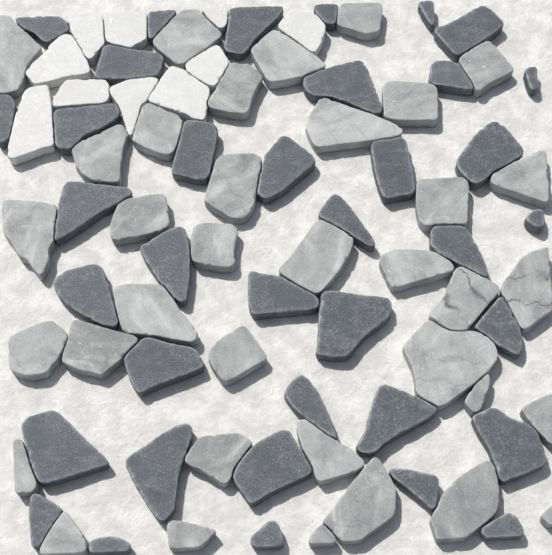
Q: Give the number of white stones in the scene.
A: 10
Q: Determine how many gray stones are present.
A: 36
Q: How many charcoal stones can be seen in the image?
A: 37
